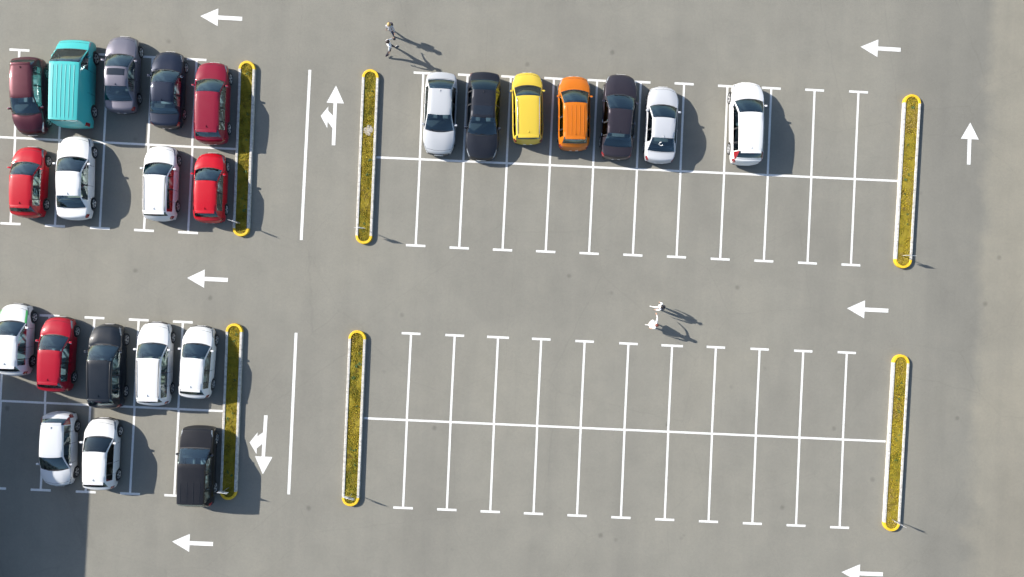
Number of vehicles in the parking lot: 24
